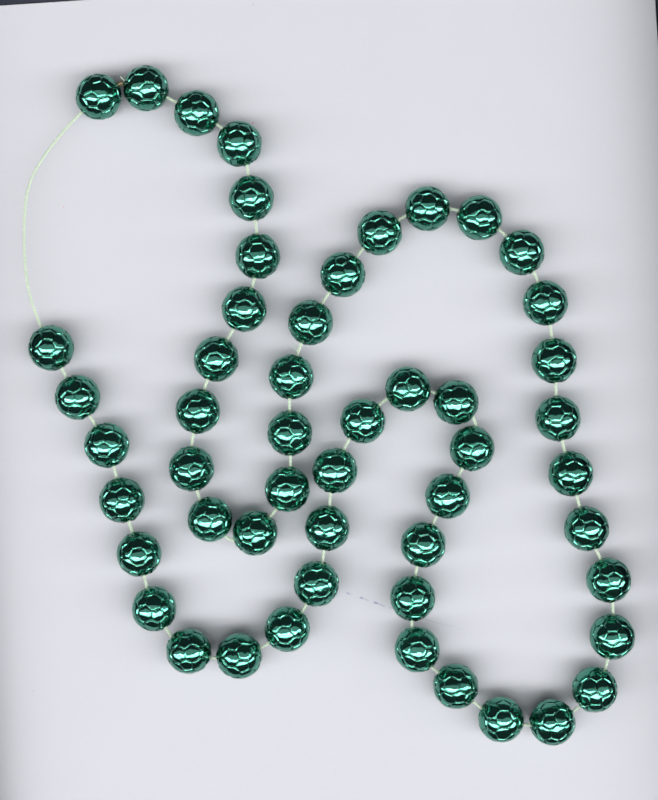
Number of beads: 52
